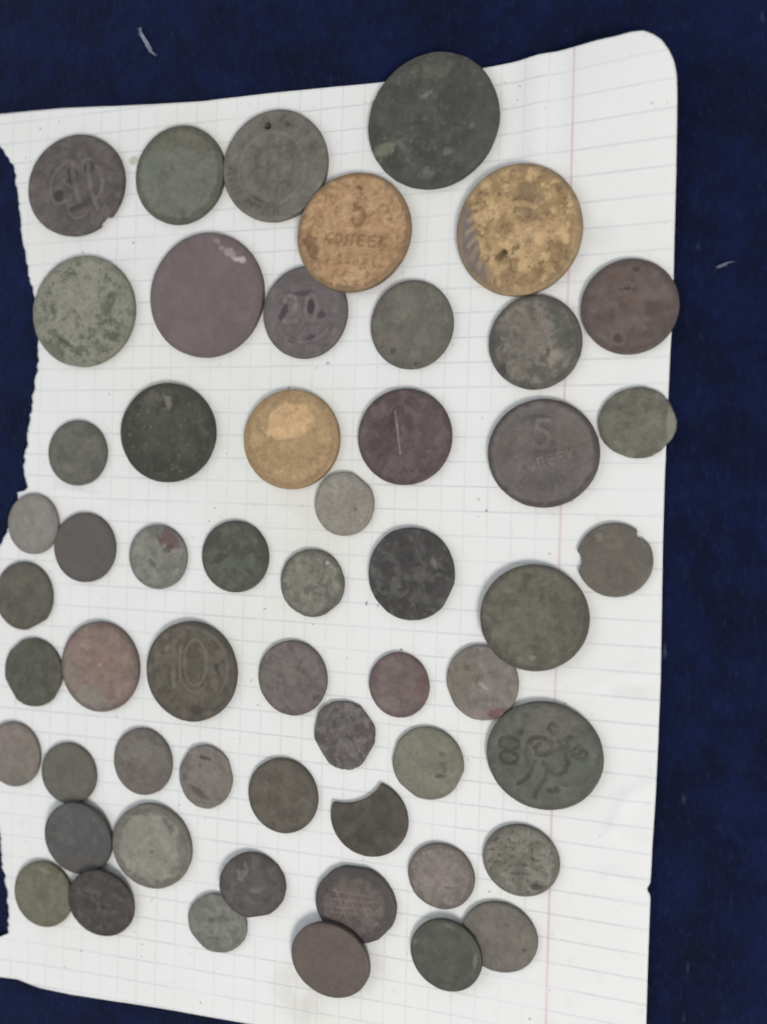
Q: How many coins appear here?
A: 55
